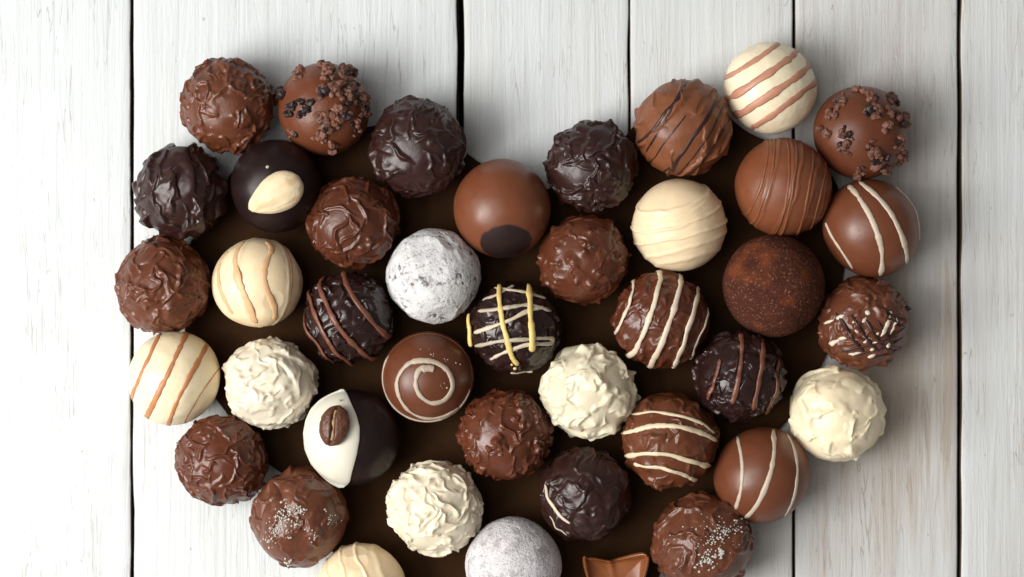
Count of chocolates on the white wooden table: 41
